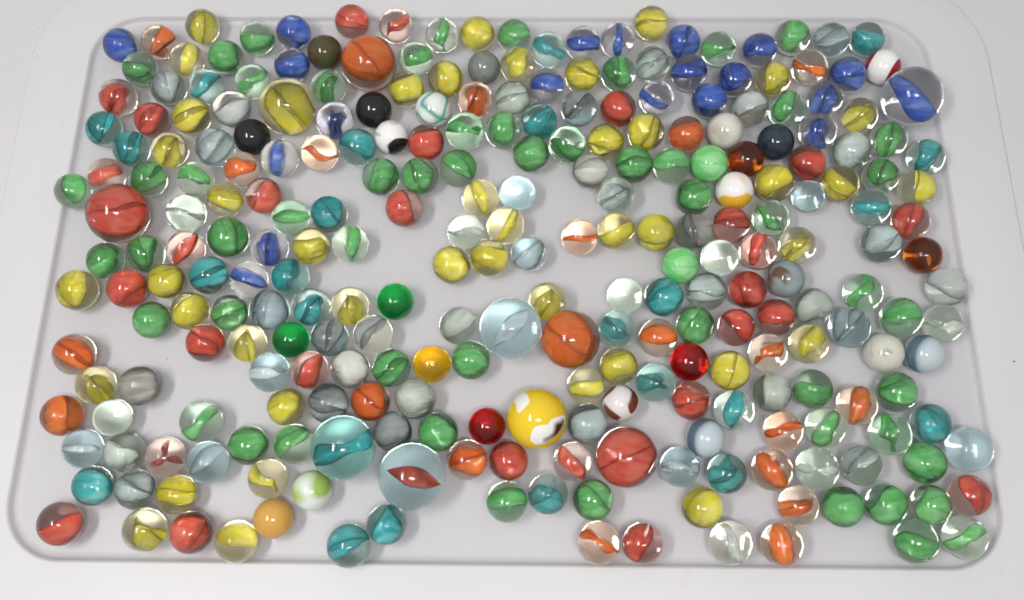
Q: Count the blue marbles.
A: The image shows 20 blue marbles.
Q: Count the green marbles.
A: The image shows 60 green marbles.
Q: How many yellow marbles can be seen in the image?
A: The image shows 45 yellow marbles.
